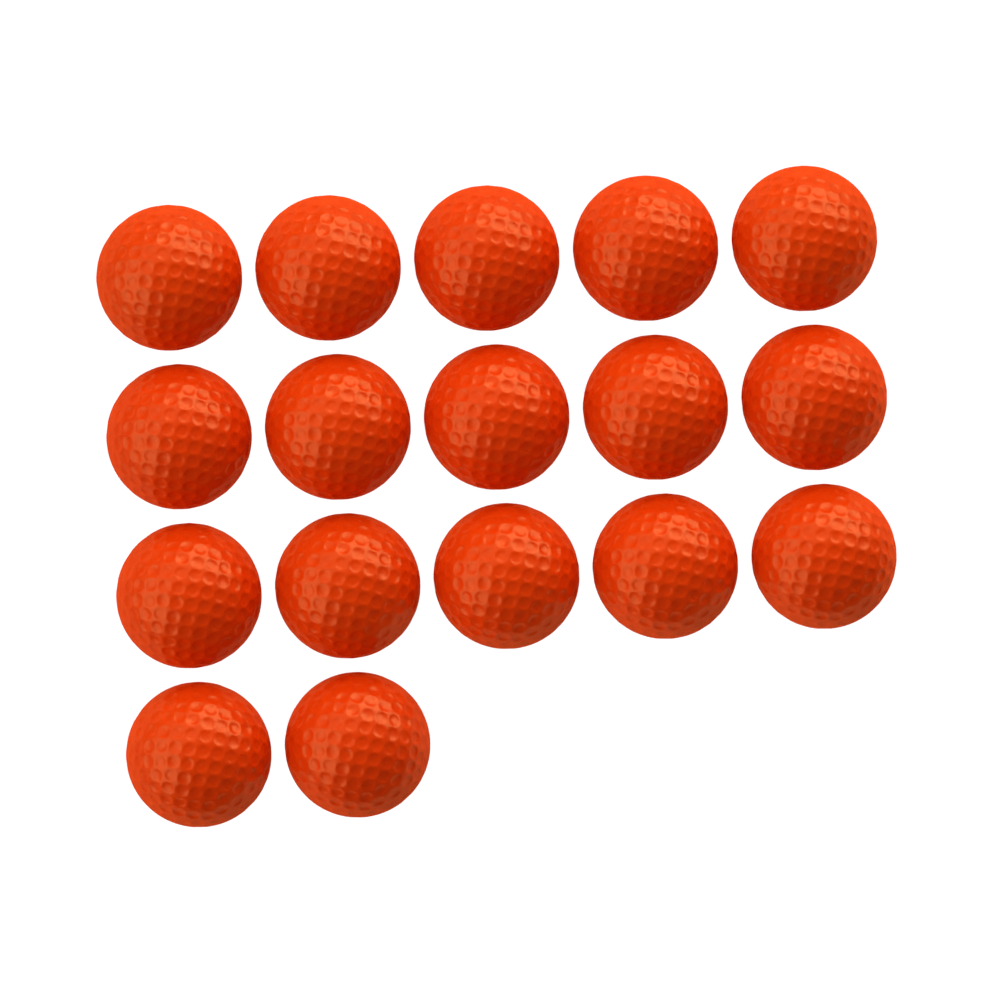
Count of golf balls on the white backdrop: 17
